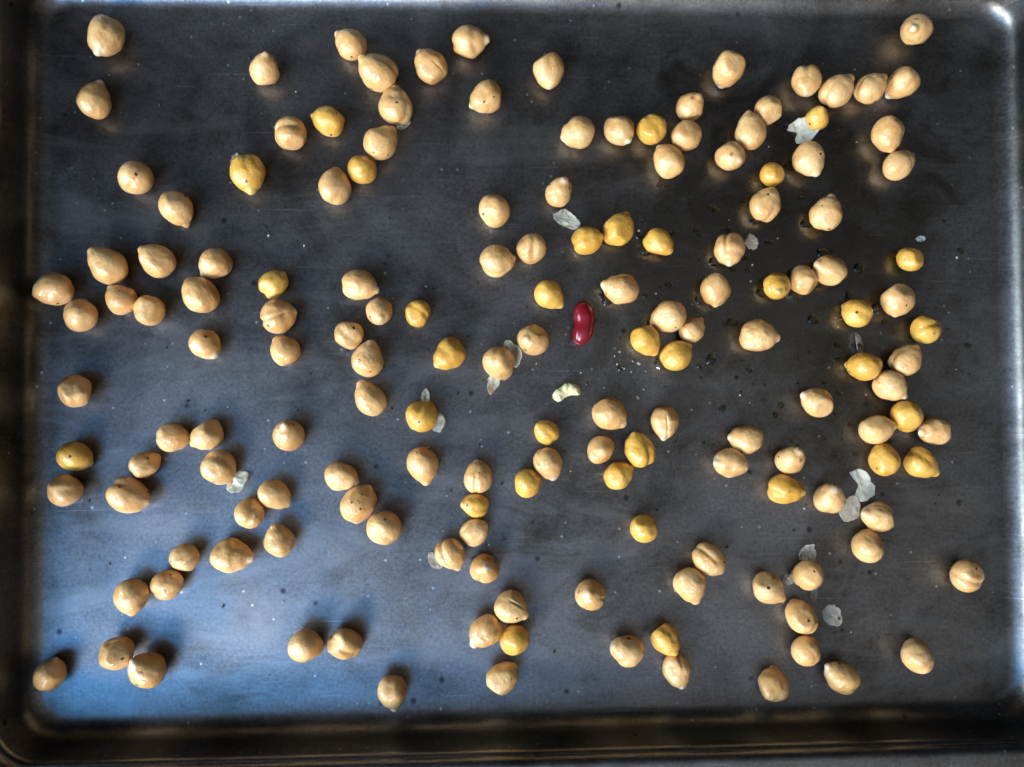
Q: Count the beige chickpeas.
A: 125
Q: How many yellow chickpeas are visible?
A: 34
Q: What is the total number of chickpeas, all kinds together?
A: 159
